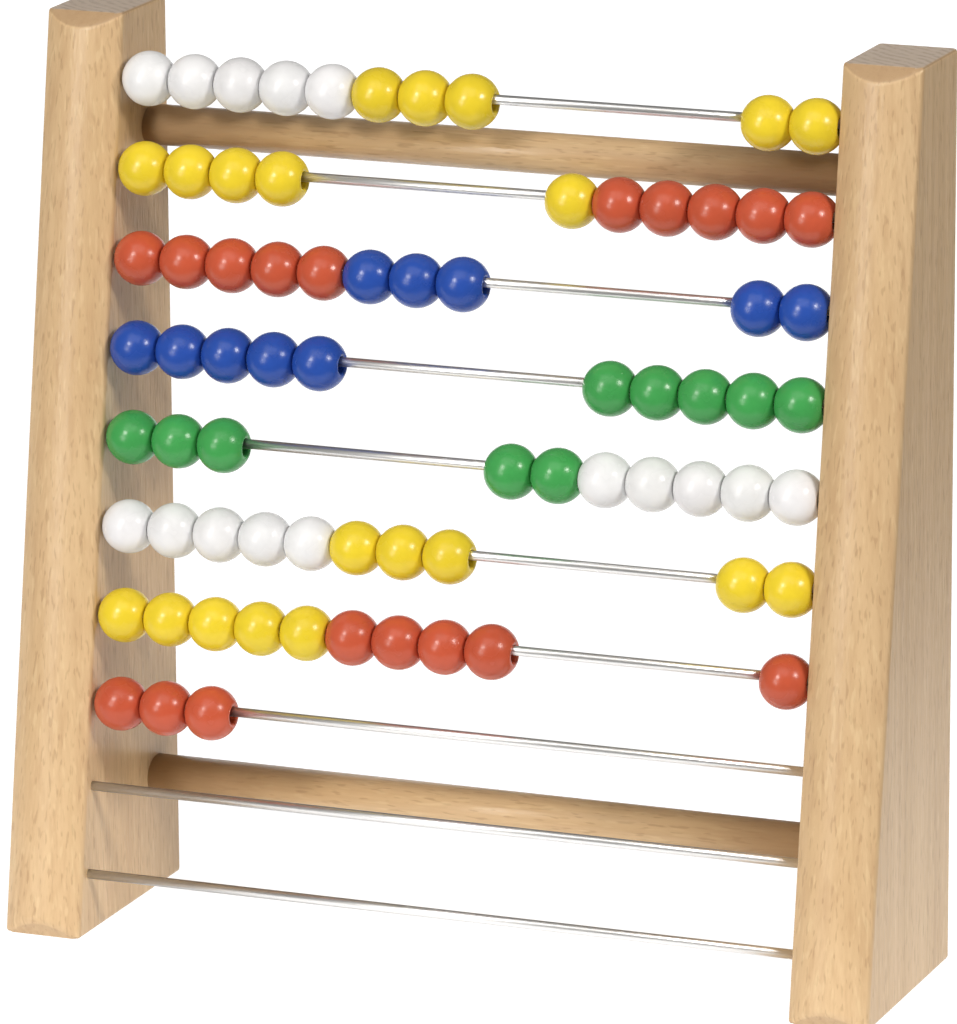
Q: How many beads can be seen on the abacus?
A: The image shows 73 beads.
